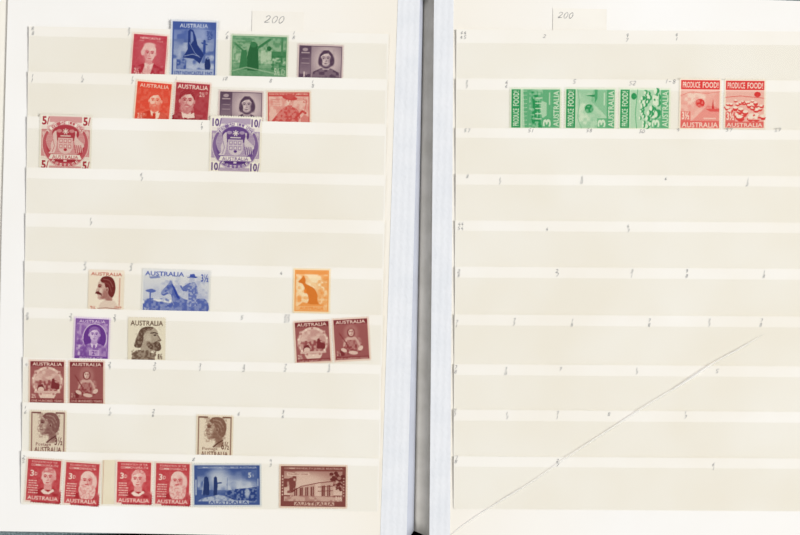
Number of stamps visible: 32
